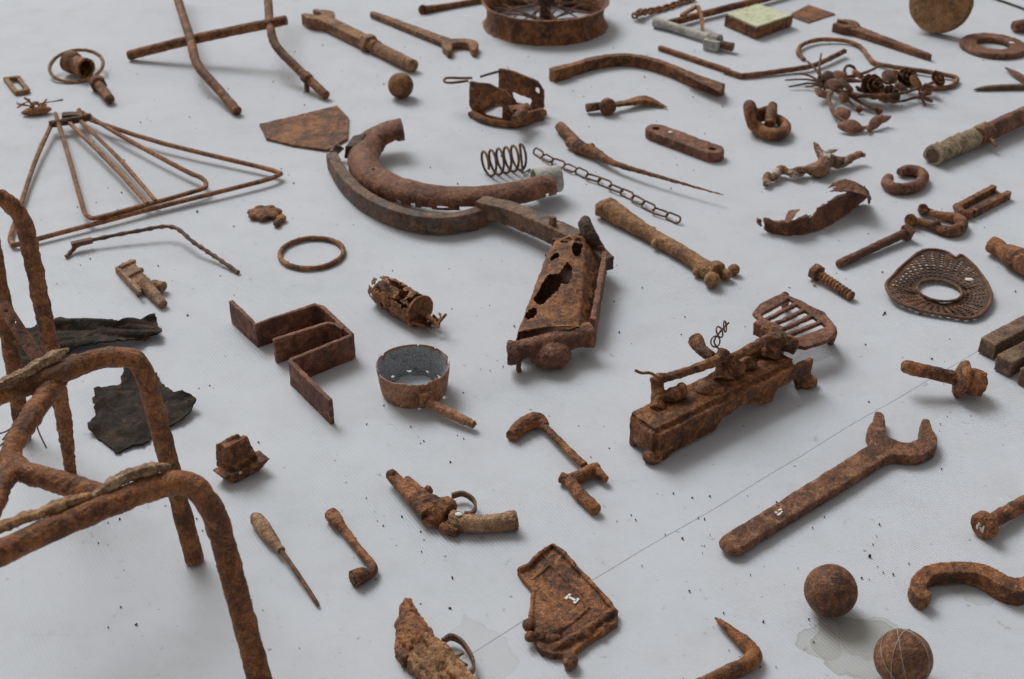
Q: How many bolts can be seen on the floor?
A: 5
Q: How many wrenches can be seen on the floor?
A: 4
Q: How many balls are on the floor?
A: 3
